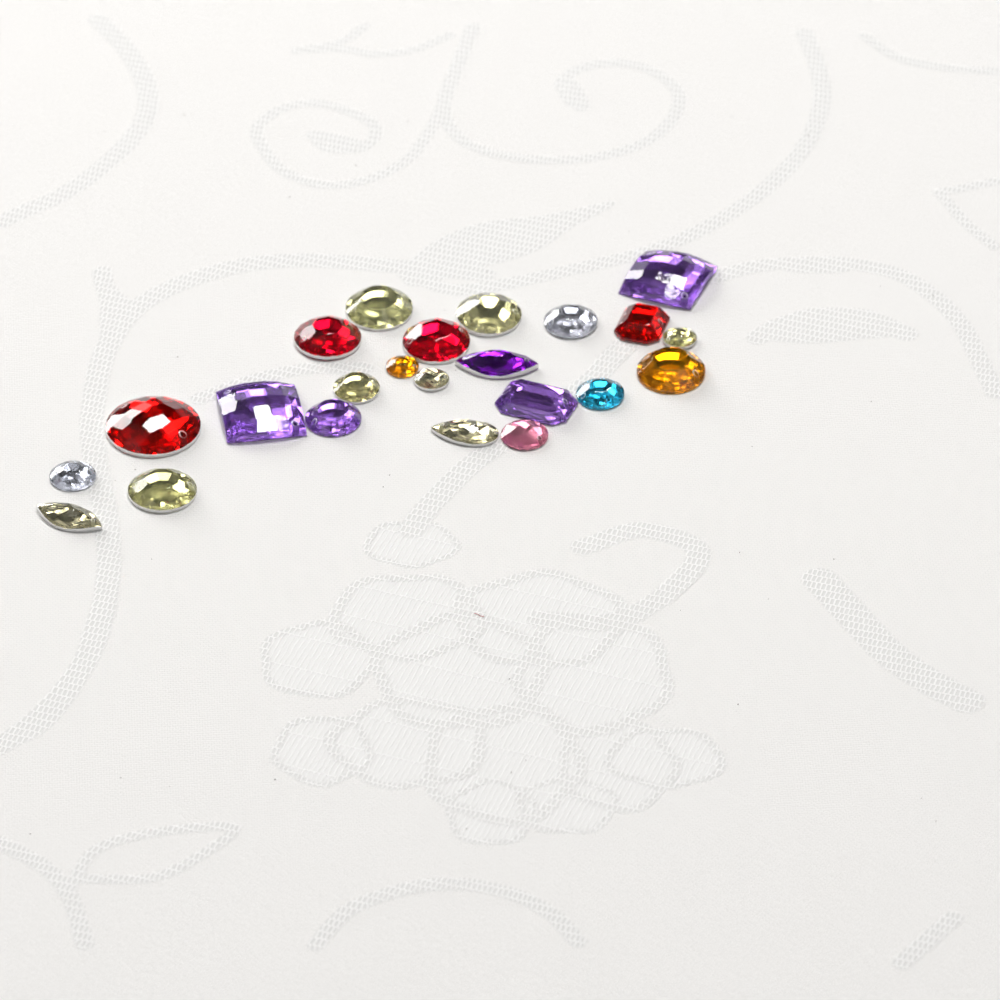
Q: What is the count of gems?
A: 23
